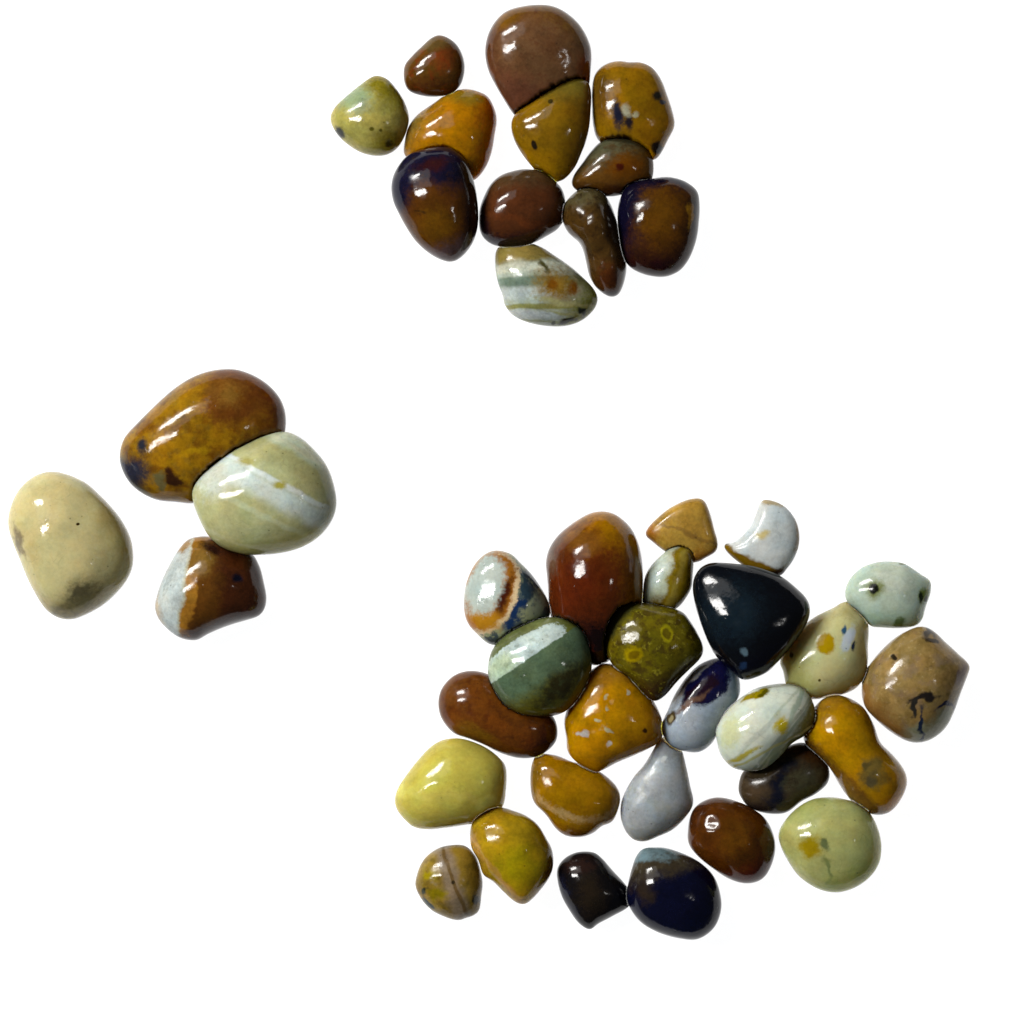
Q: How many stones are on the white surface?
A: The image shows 42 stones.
